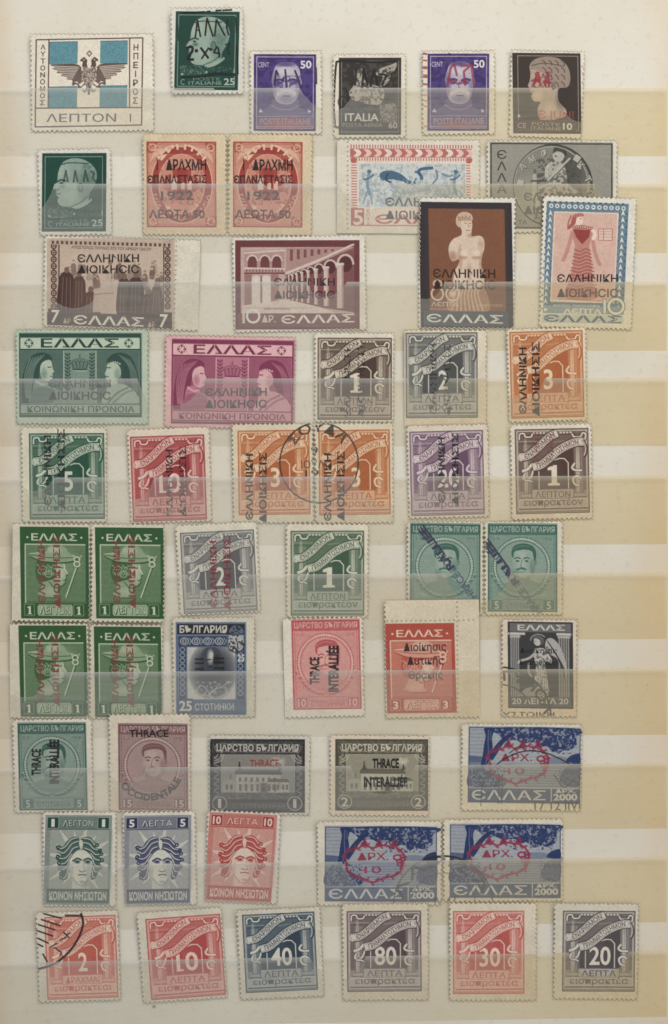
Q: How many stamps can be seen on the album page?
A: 54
